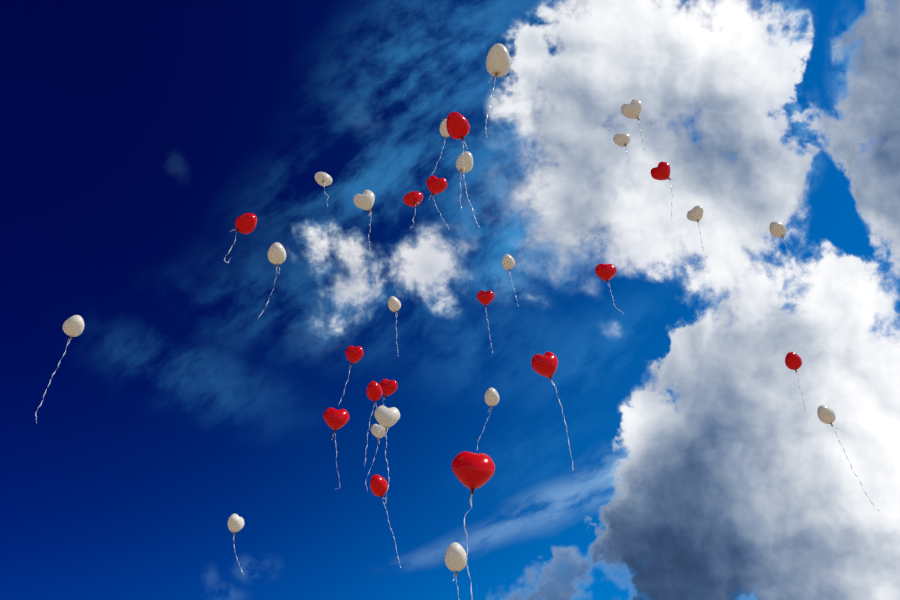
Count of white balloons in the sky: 19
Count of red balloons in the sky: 15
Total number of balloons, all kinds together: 34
